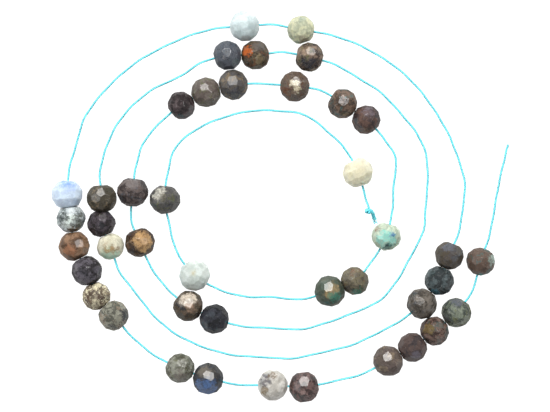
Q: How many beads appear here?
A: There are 42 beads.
